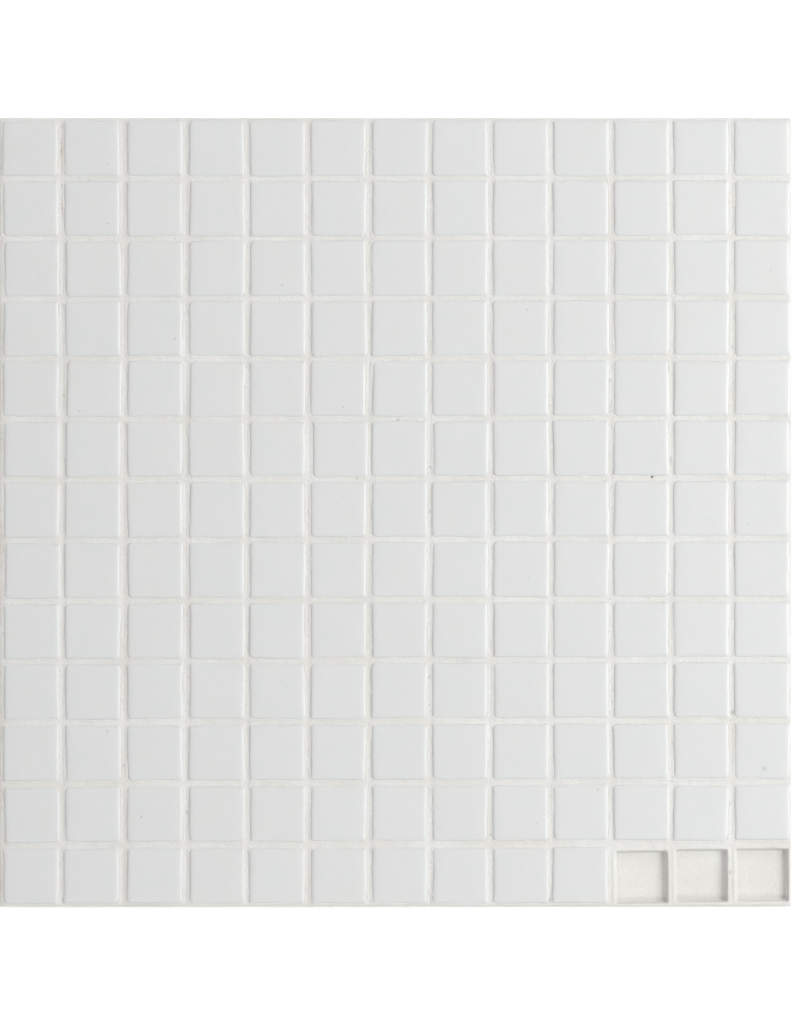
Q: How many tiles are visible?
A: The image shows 166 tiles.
